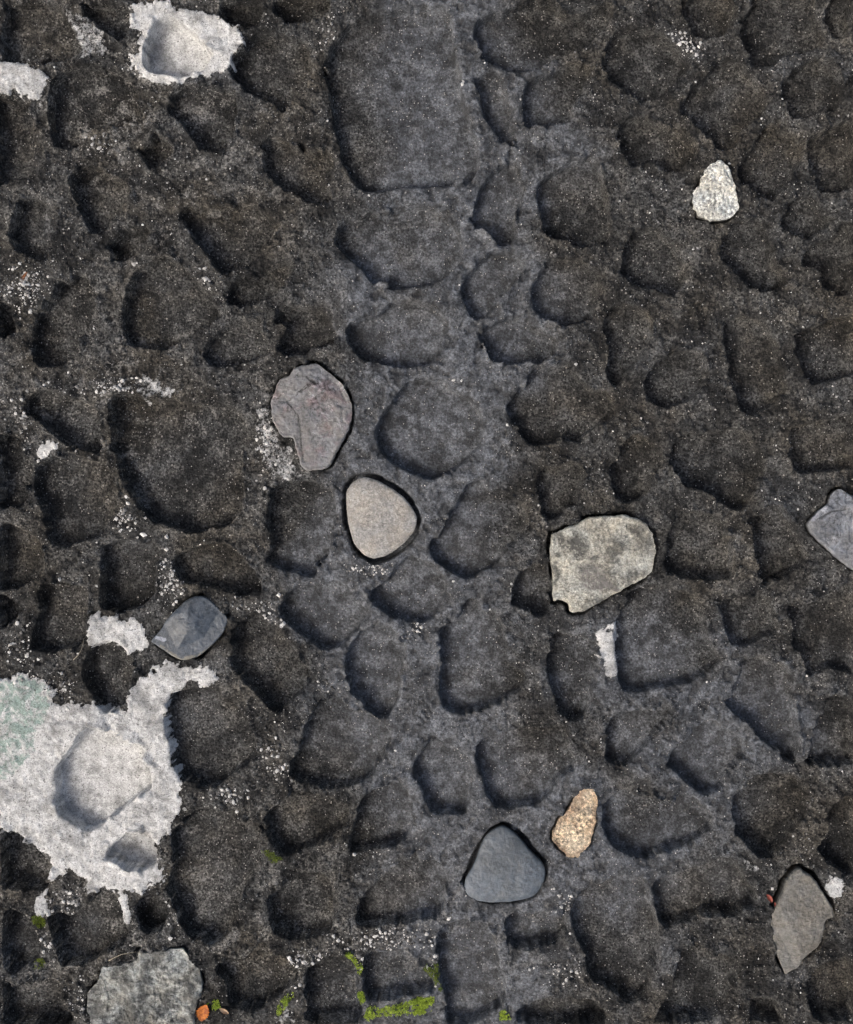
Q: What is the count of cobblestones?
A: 10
